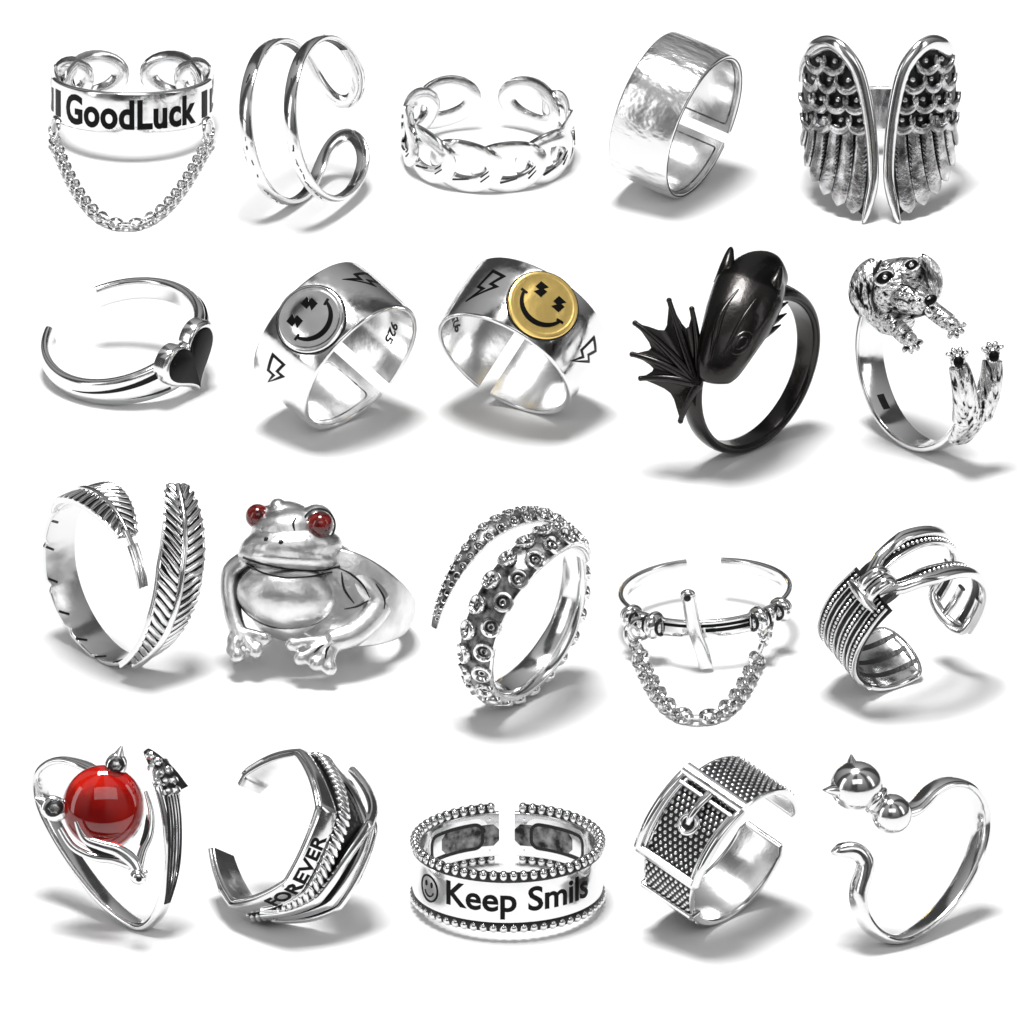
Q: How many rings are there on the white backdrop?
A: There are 20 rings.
